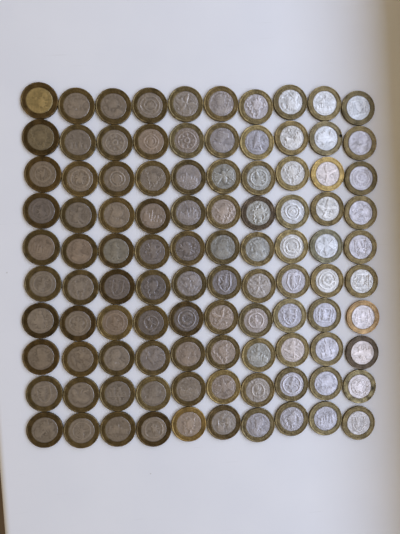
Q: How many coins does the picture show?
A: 100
